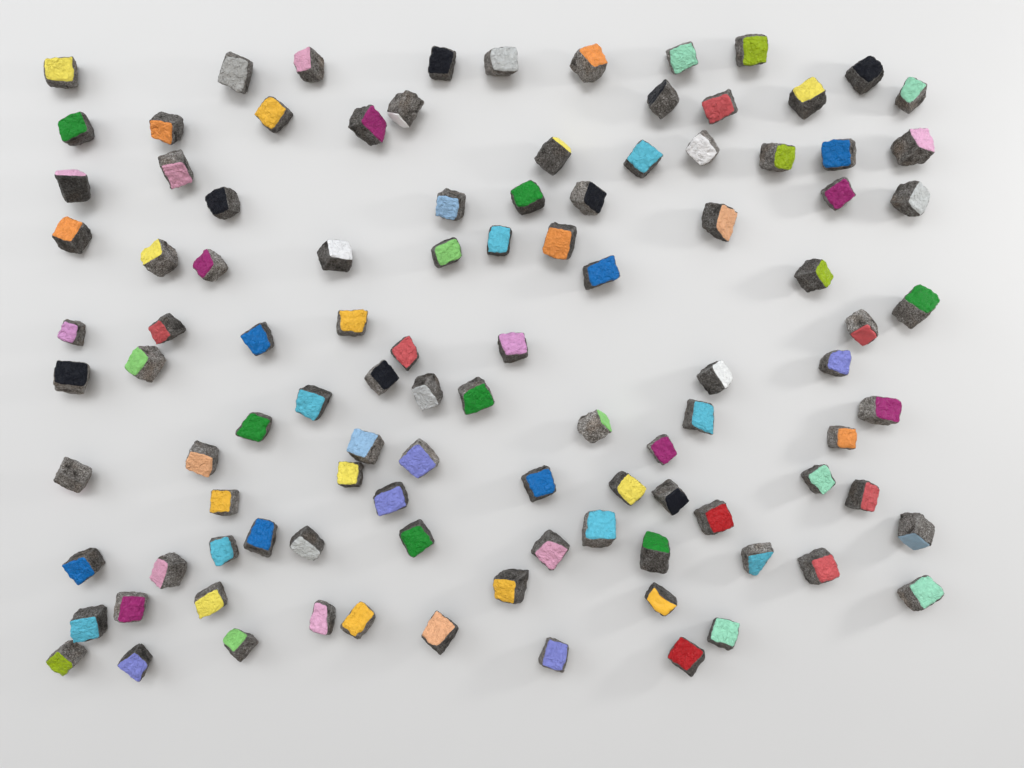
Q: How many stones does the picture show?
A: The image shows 104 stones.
